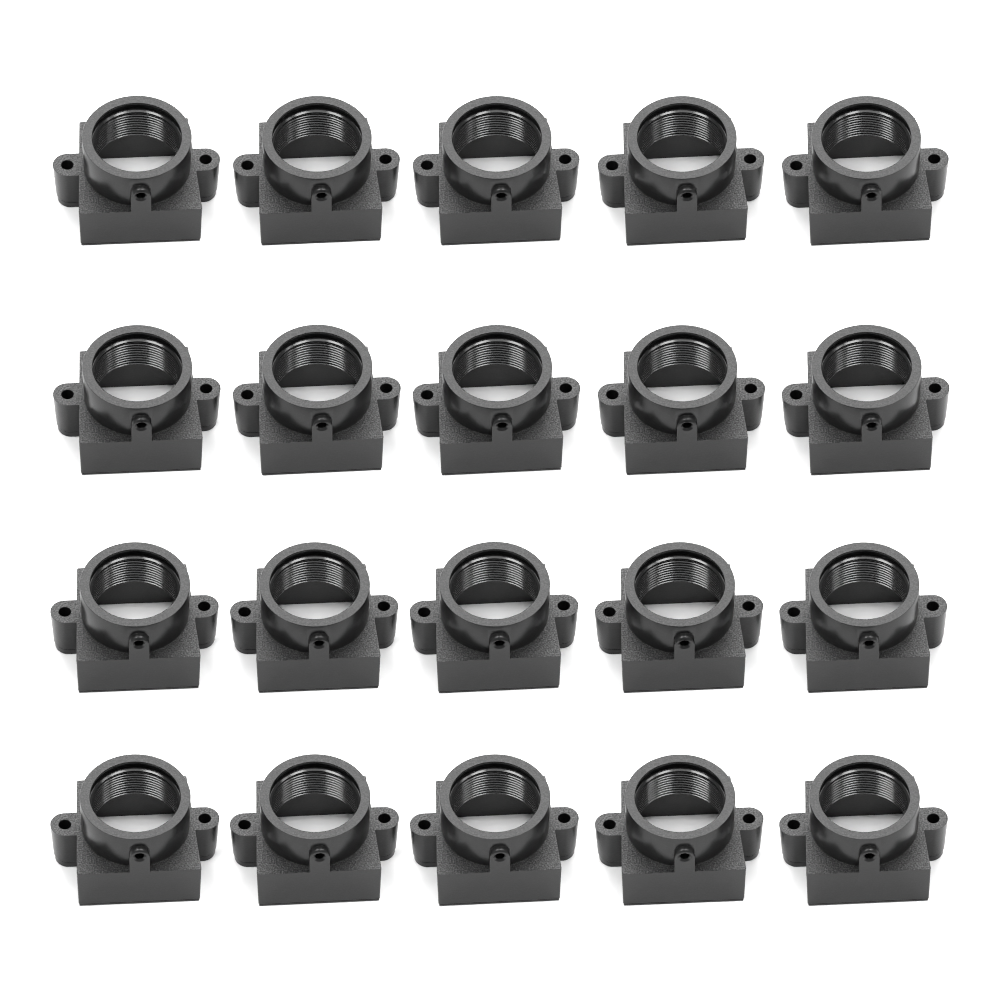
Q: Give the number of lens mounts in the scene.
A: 20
